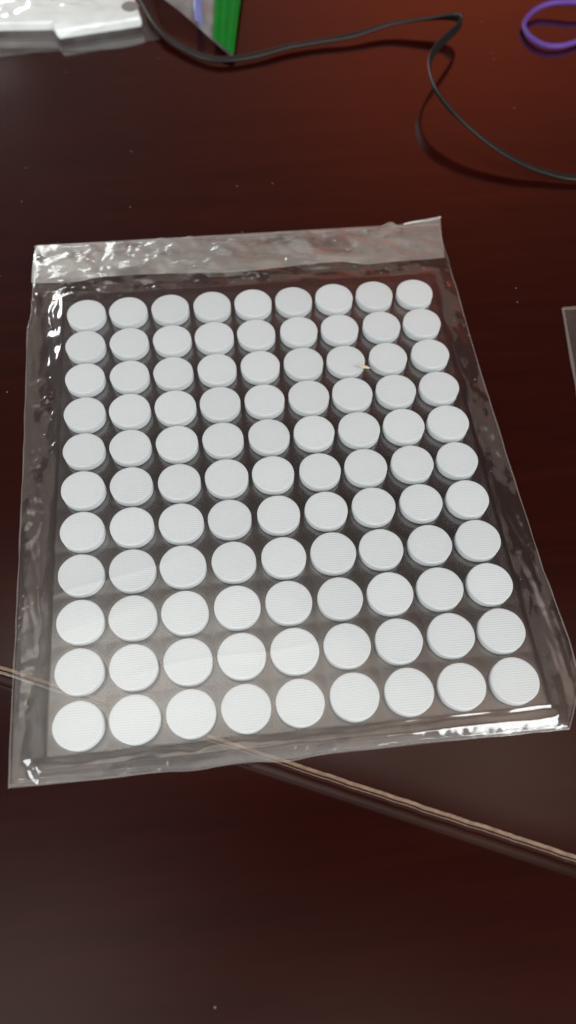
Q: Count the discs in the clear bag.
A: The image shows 99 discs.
